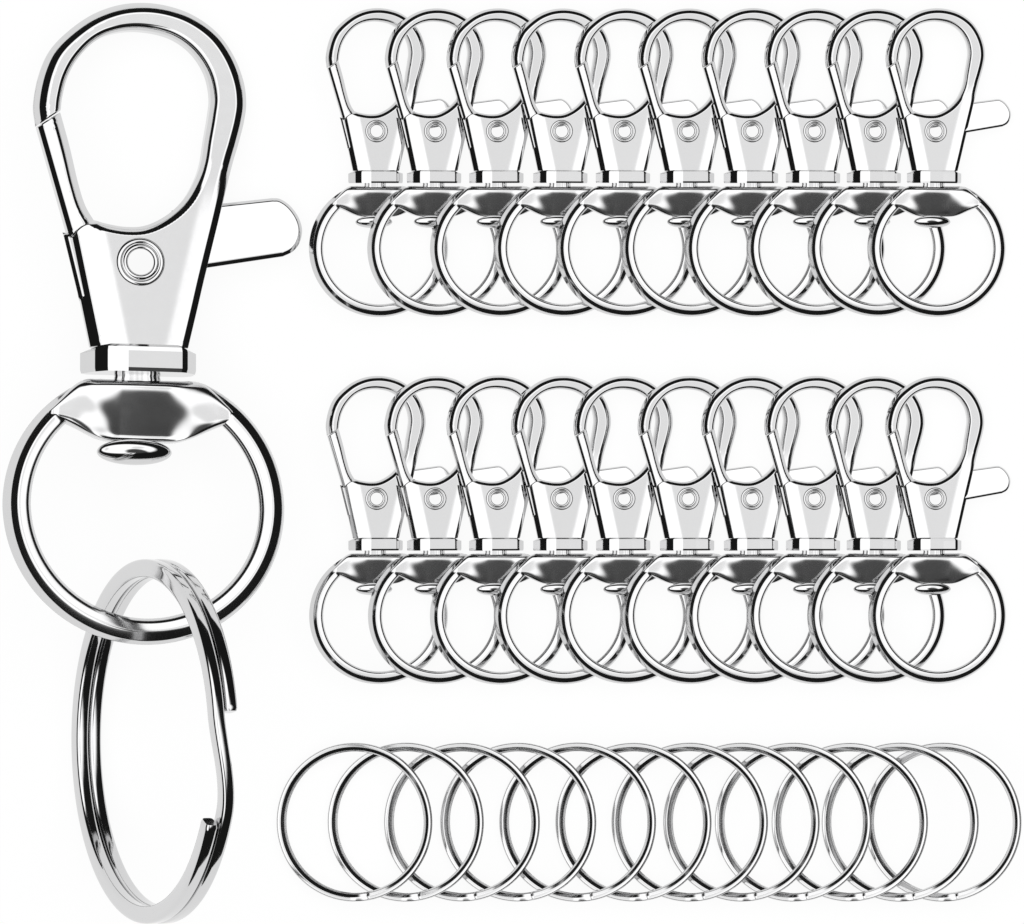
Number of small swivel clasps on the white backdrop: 20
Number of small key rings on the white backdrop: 12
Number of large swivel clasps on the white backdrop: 1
